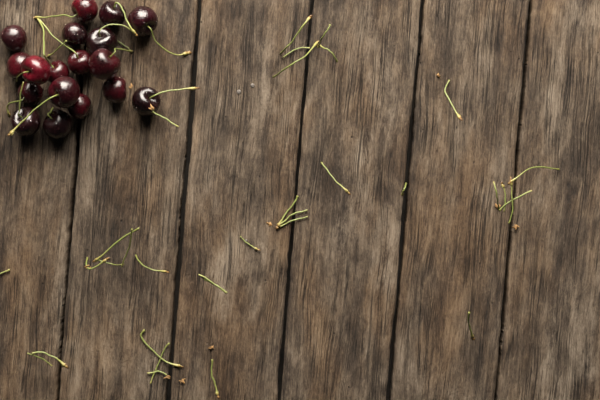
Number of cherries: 18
